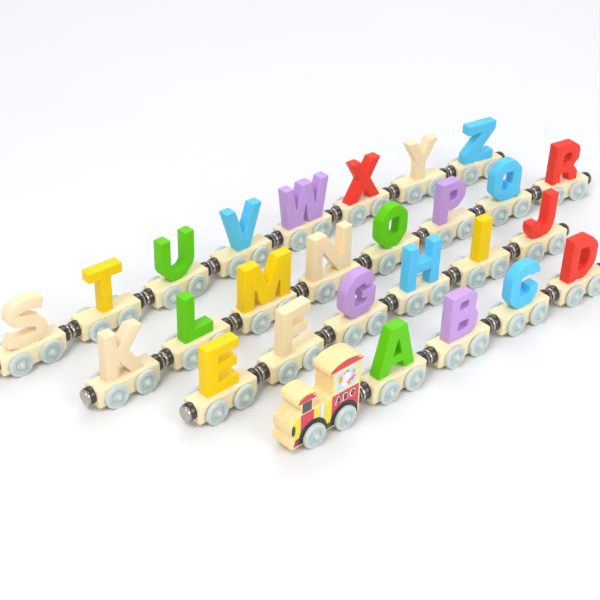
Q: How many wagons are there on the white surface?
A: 26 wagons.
